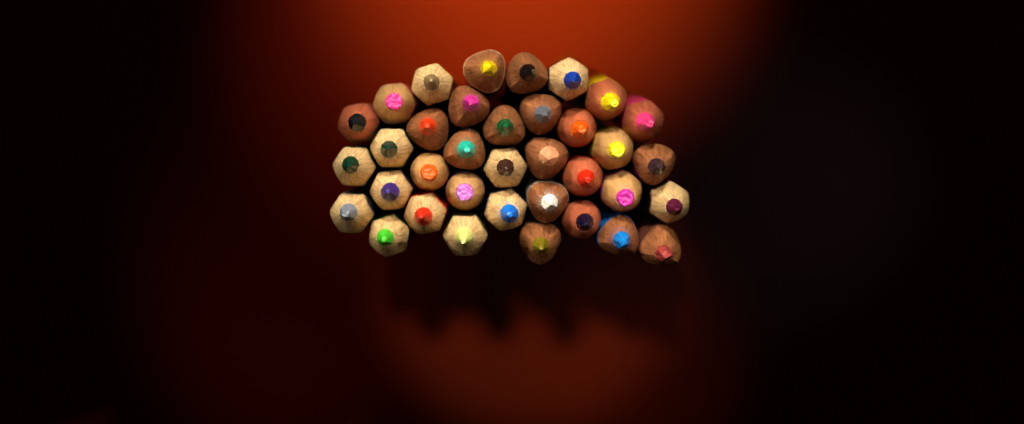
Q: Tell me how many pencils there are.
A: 36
